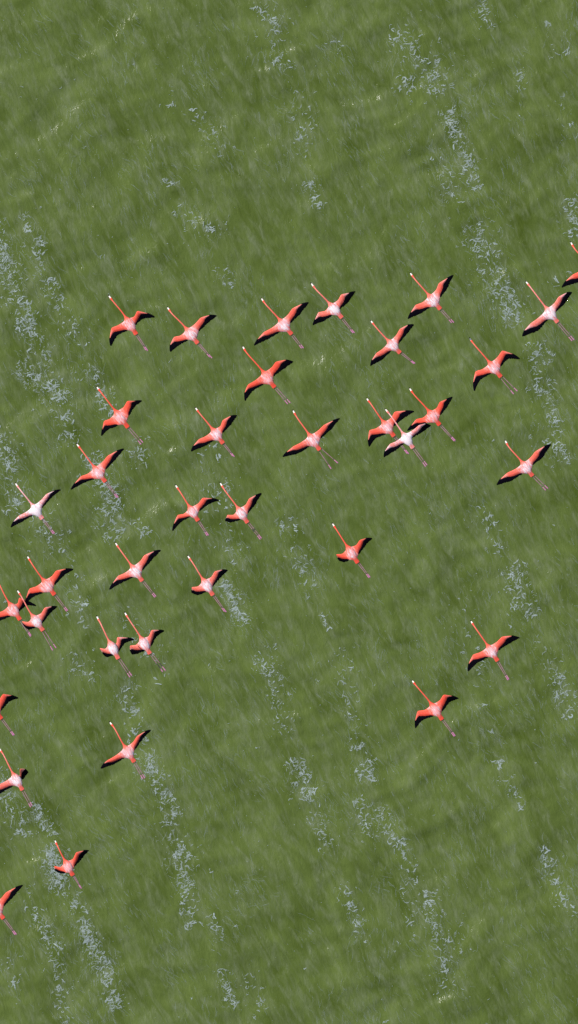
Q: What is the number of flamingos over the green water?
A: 36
